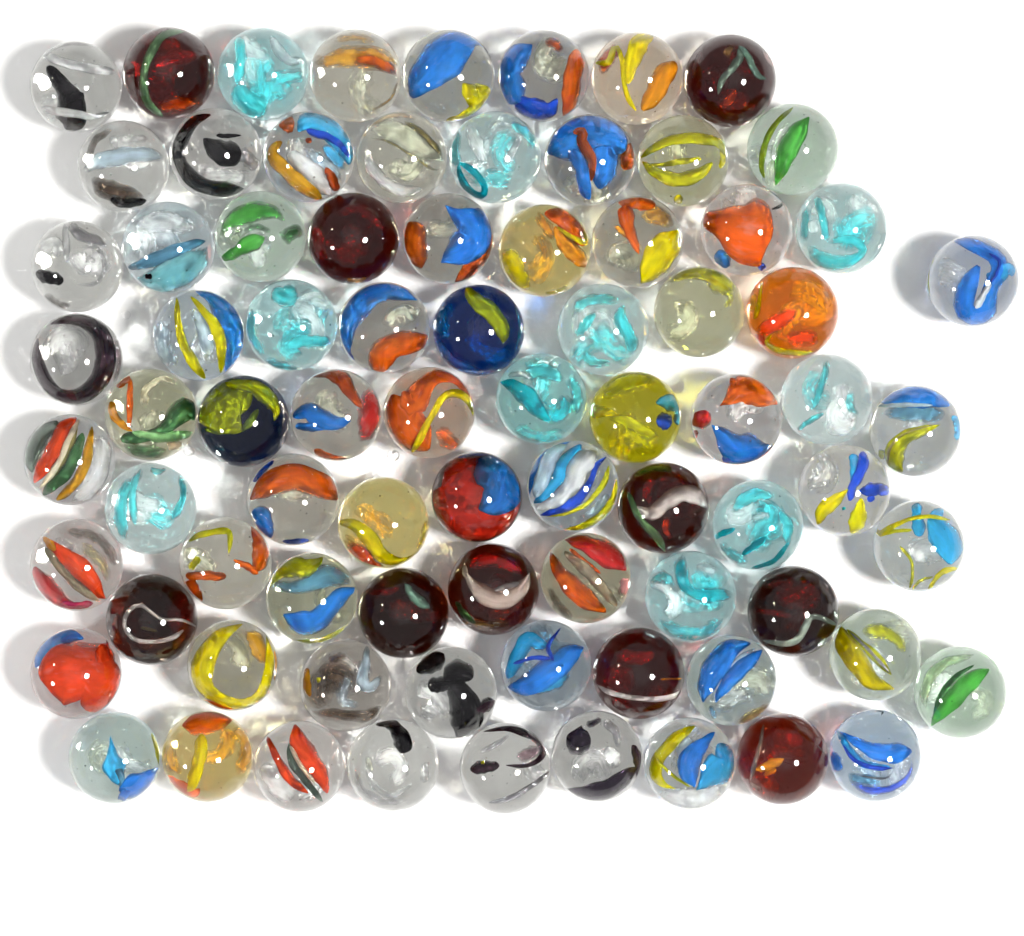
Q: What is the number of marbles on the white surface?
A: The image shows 80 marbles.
